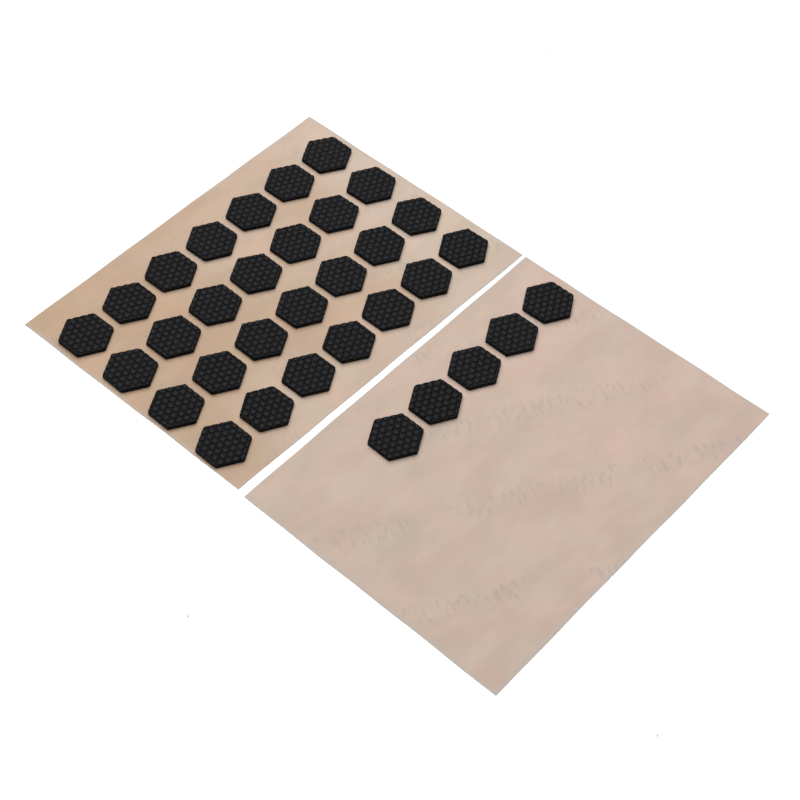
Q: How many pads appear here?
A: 33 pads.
